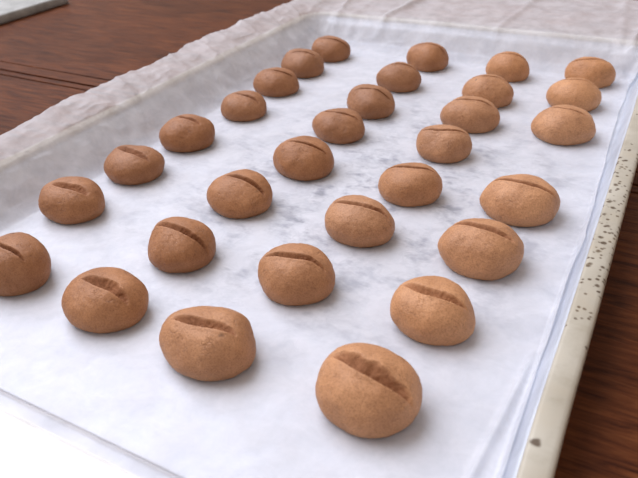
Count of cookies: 31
